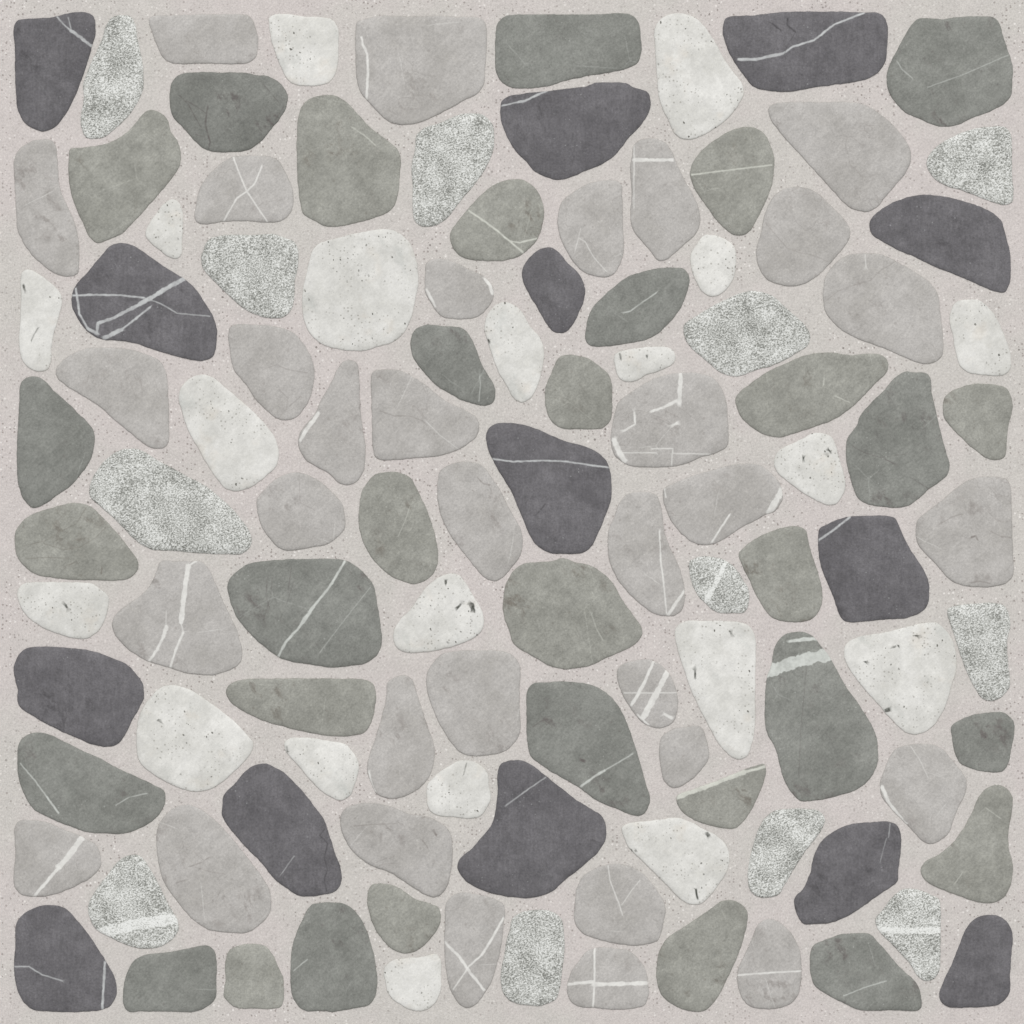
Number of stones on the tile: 111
